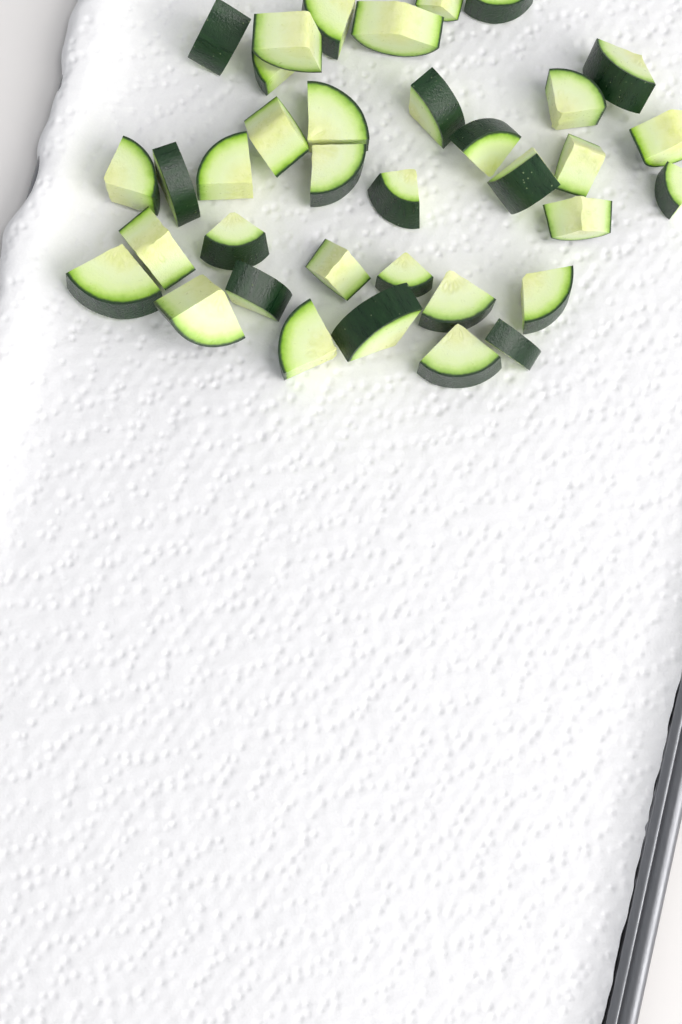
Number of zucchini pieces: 36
